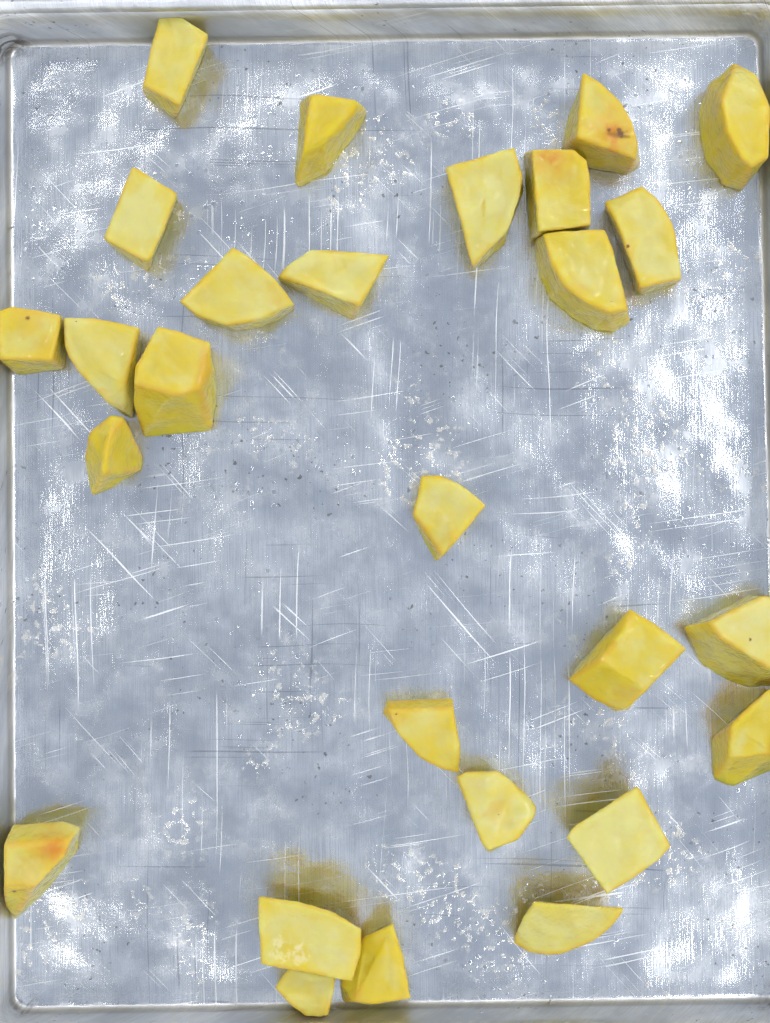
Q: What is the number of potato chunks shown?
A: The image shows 27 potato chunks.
